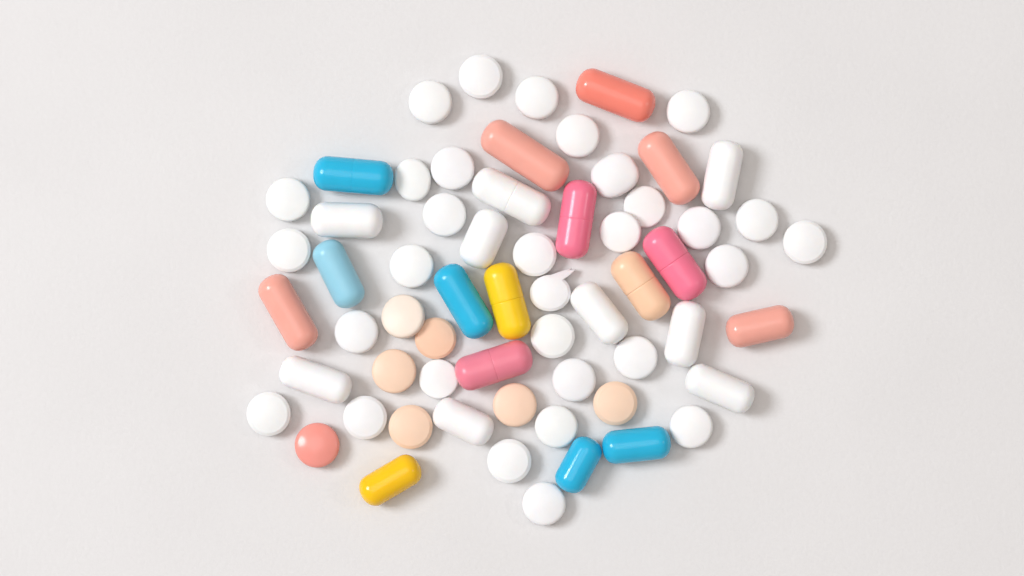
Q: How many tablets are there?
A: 38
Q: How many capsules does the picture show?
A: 25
